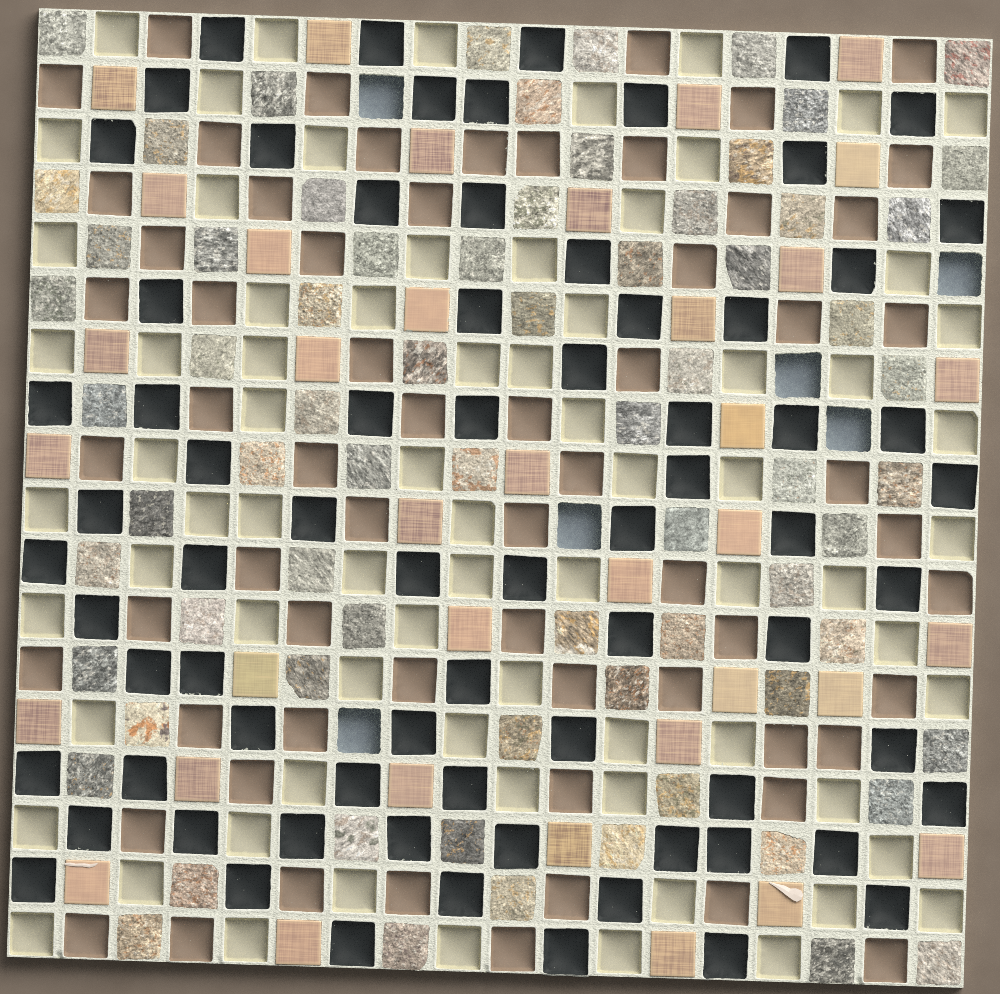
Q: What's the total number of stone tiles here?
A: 71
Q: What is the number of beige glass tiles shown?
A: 74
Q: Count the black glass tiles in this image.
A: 73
